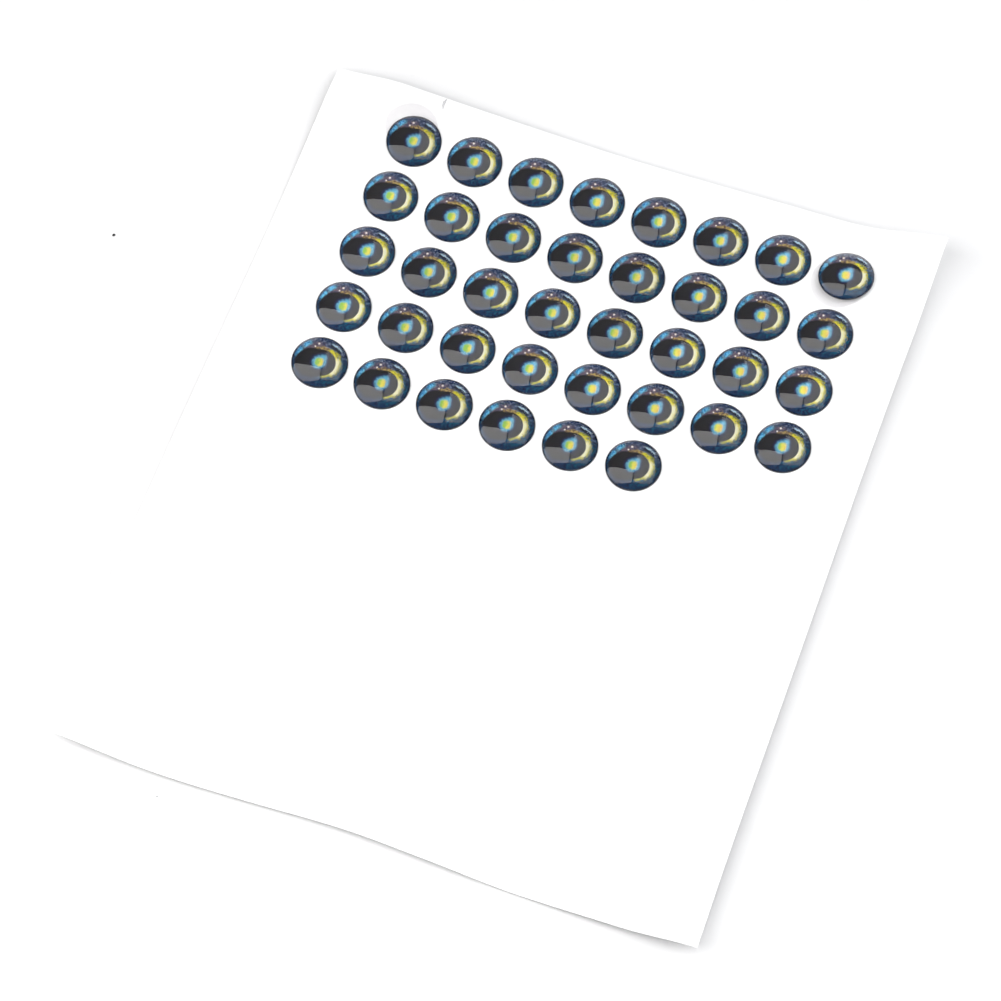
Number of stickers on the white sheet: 38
